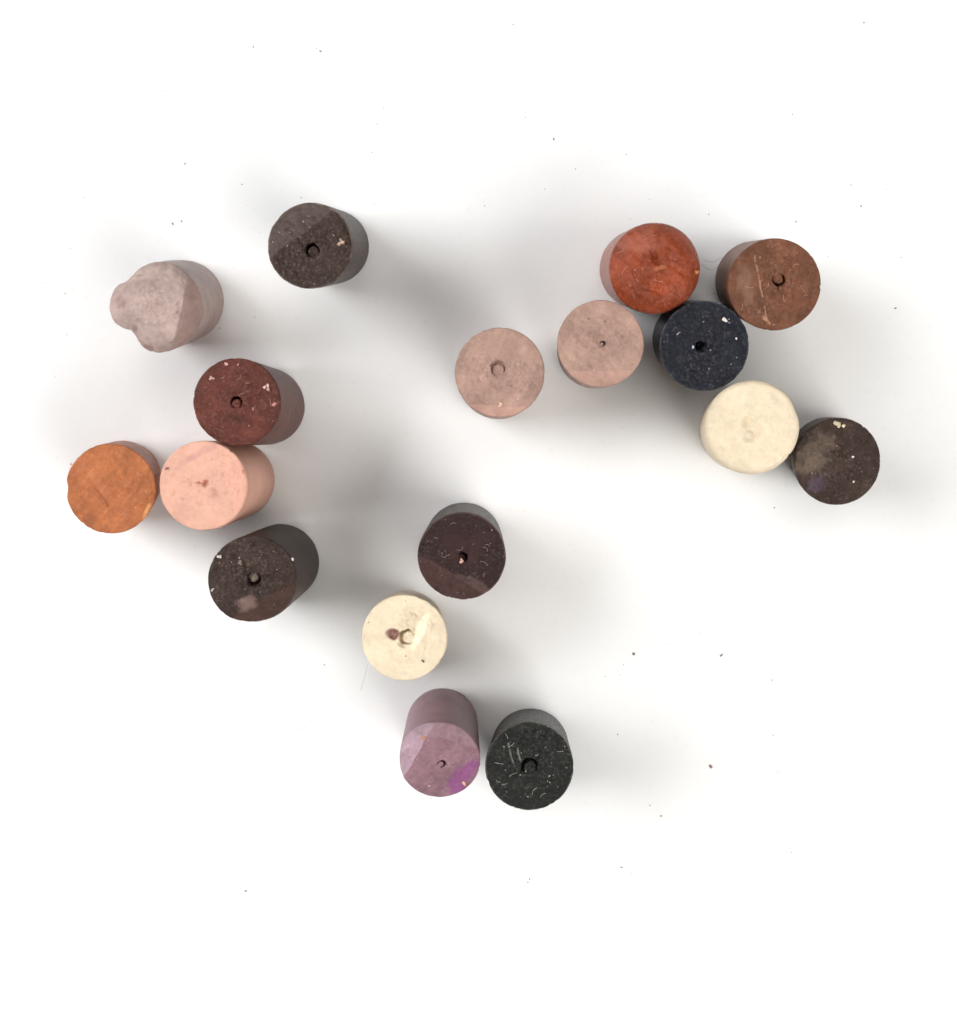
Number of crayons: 17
